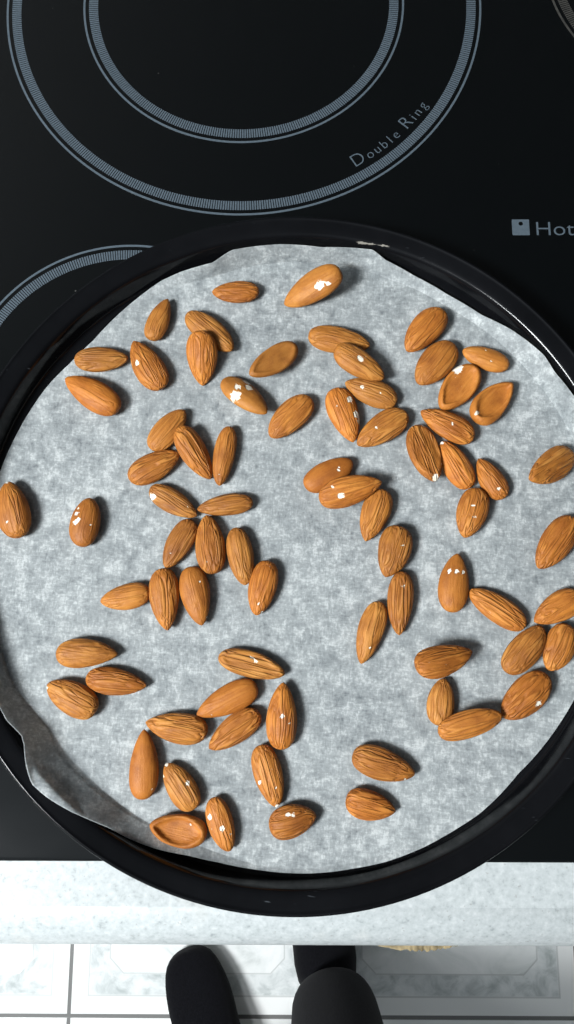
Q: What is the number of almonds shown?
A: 74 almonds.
